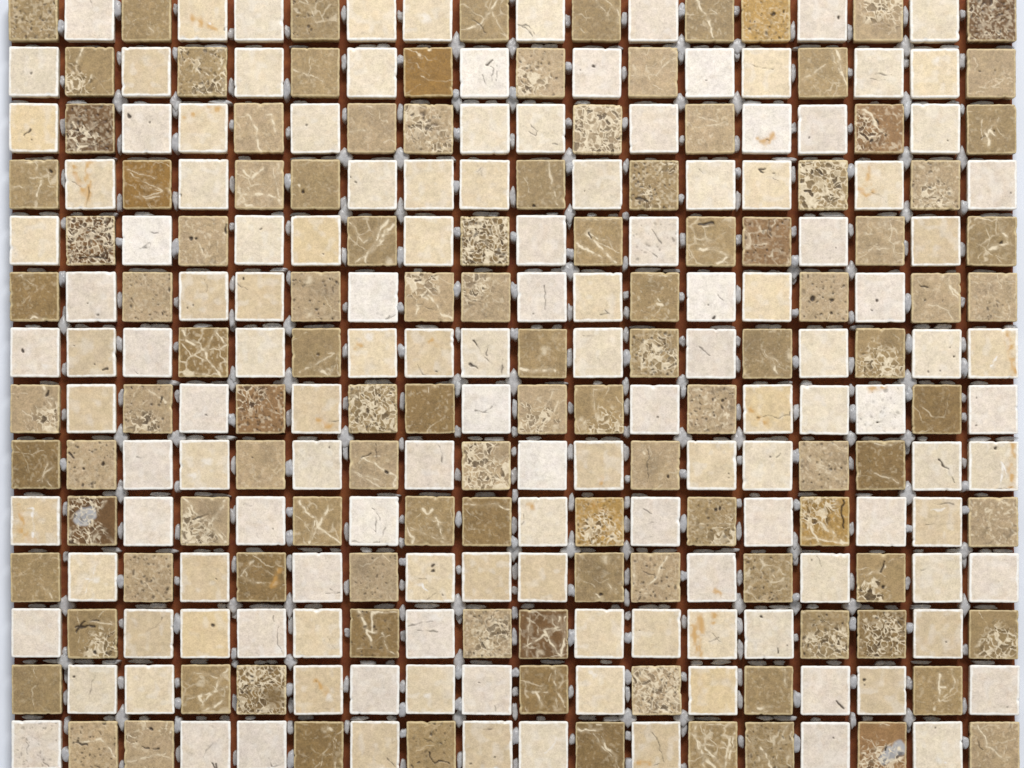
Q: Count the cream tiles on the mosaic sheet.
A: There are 138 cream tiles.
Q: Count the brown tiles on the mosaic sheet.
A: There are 114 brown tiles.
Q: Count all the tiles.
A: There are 252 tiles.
